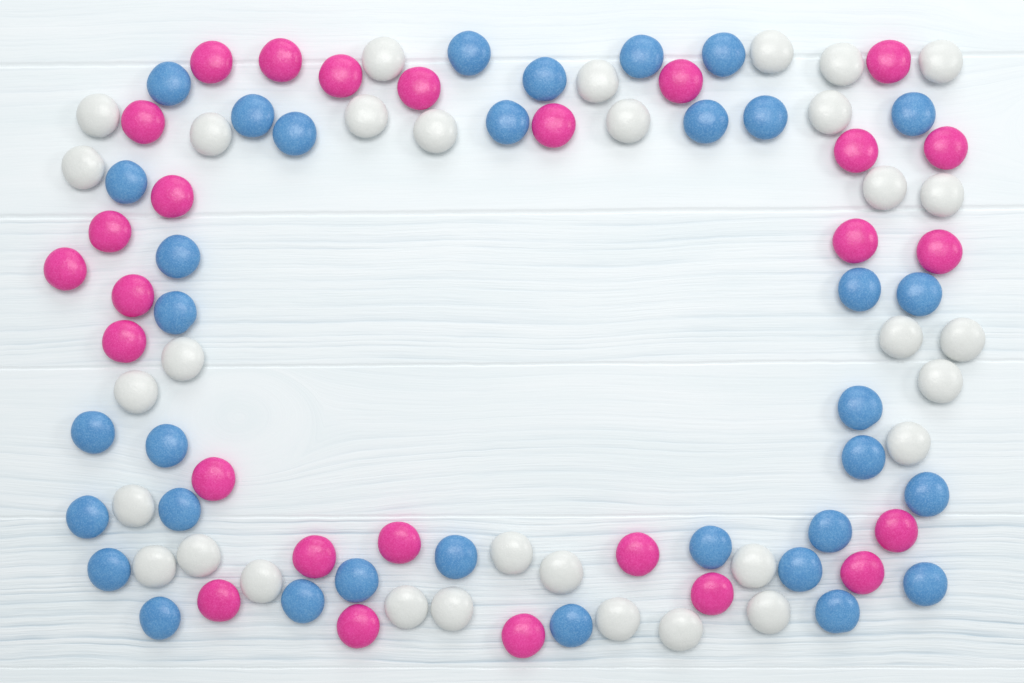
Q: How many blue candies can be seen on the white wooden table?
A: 34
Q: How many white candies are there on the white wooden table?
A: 32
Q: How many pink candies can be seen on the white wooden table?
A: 27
